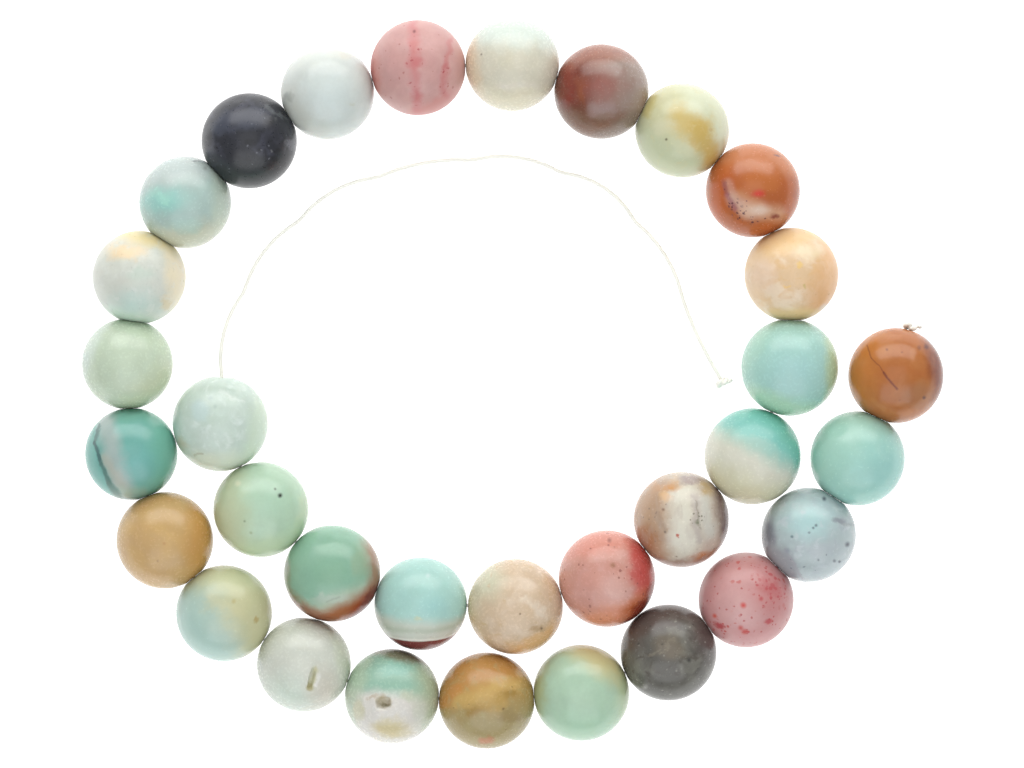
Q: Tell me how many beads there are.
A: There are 32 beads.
